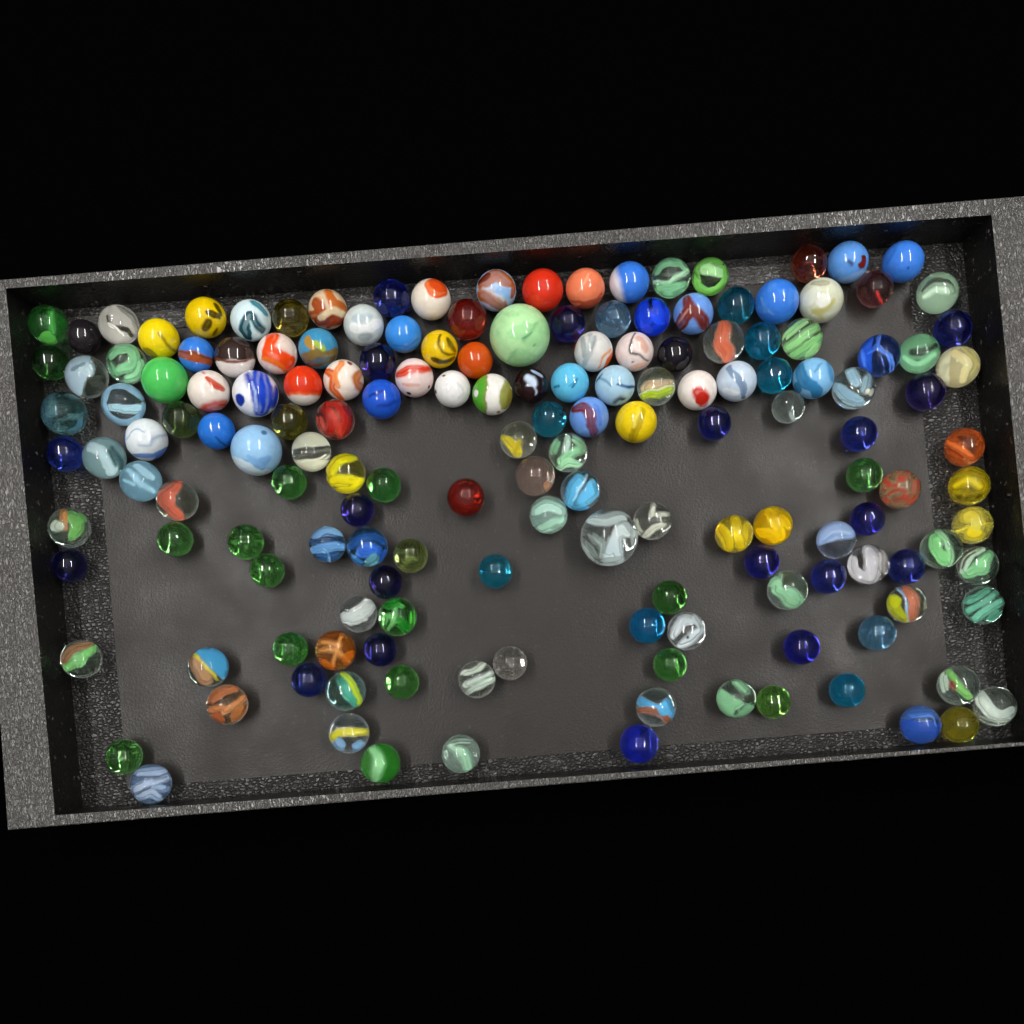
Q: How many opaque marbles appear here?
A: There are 47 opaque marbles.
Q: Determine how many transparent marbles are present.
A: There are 116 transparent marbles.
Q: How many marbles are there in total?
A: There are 163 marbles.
